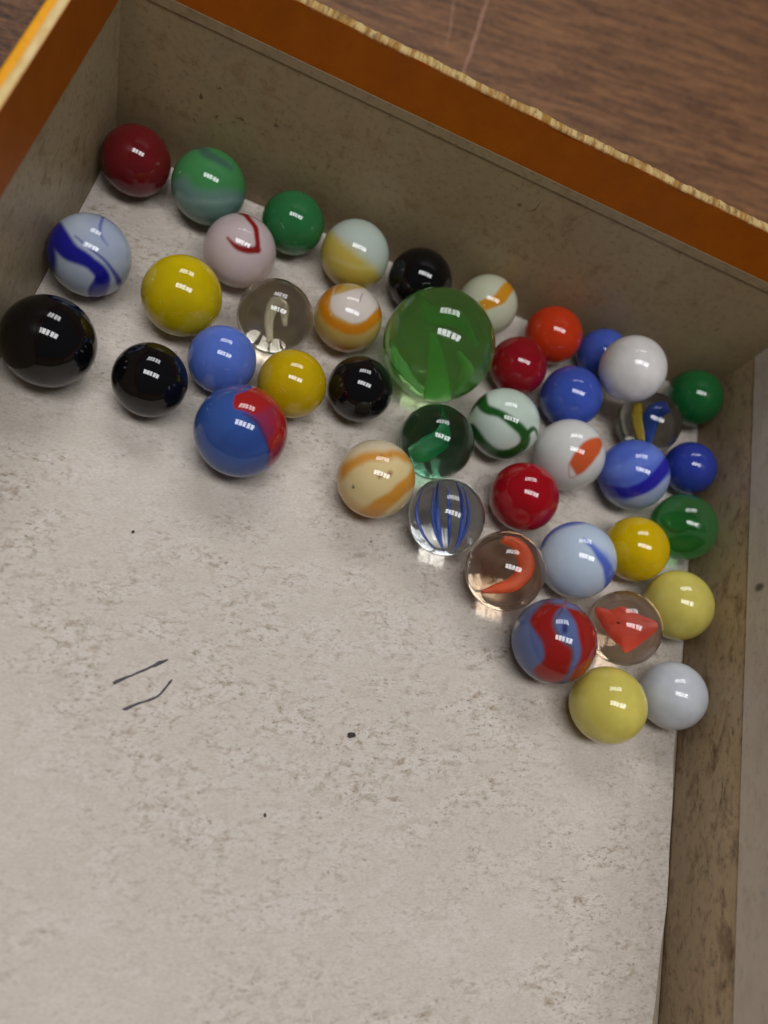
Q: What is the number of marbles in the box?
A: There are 42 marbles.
